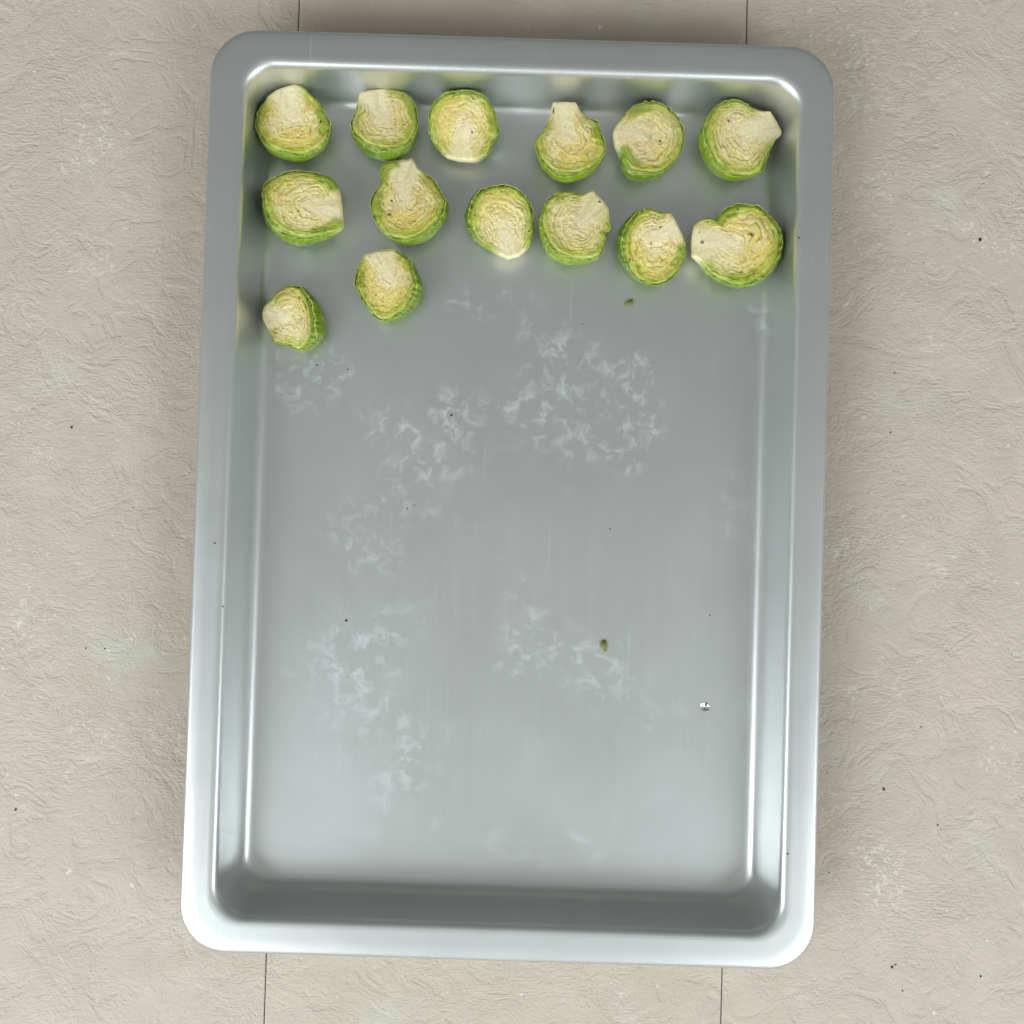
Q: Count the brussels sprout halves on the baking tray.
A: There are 14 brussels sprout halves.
